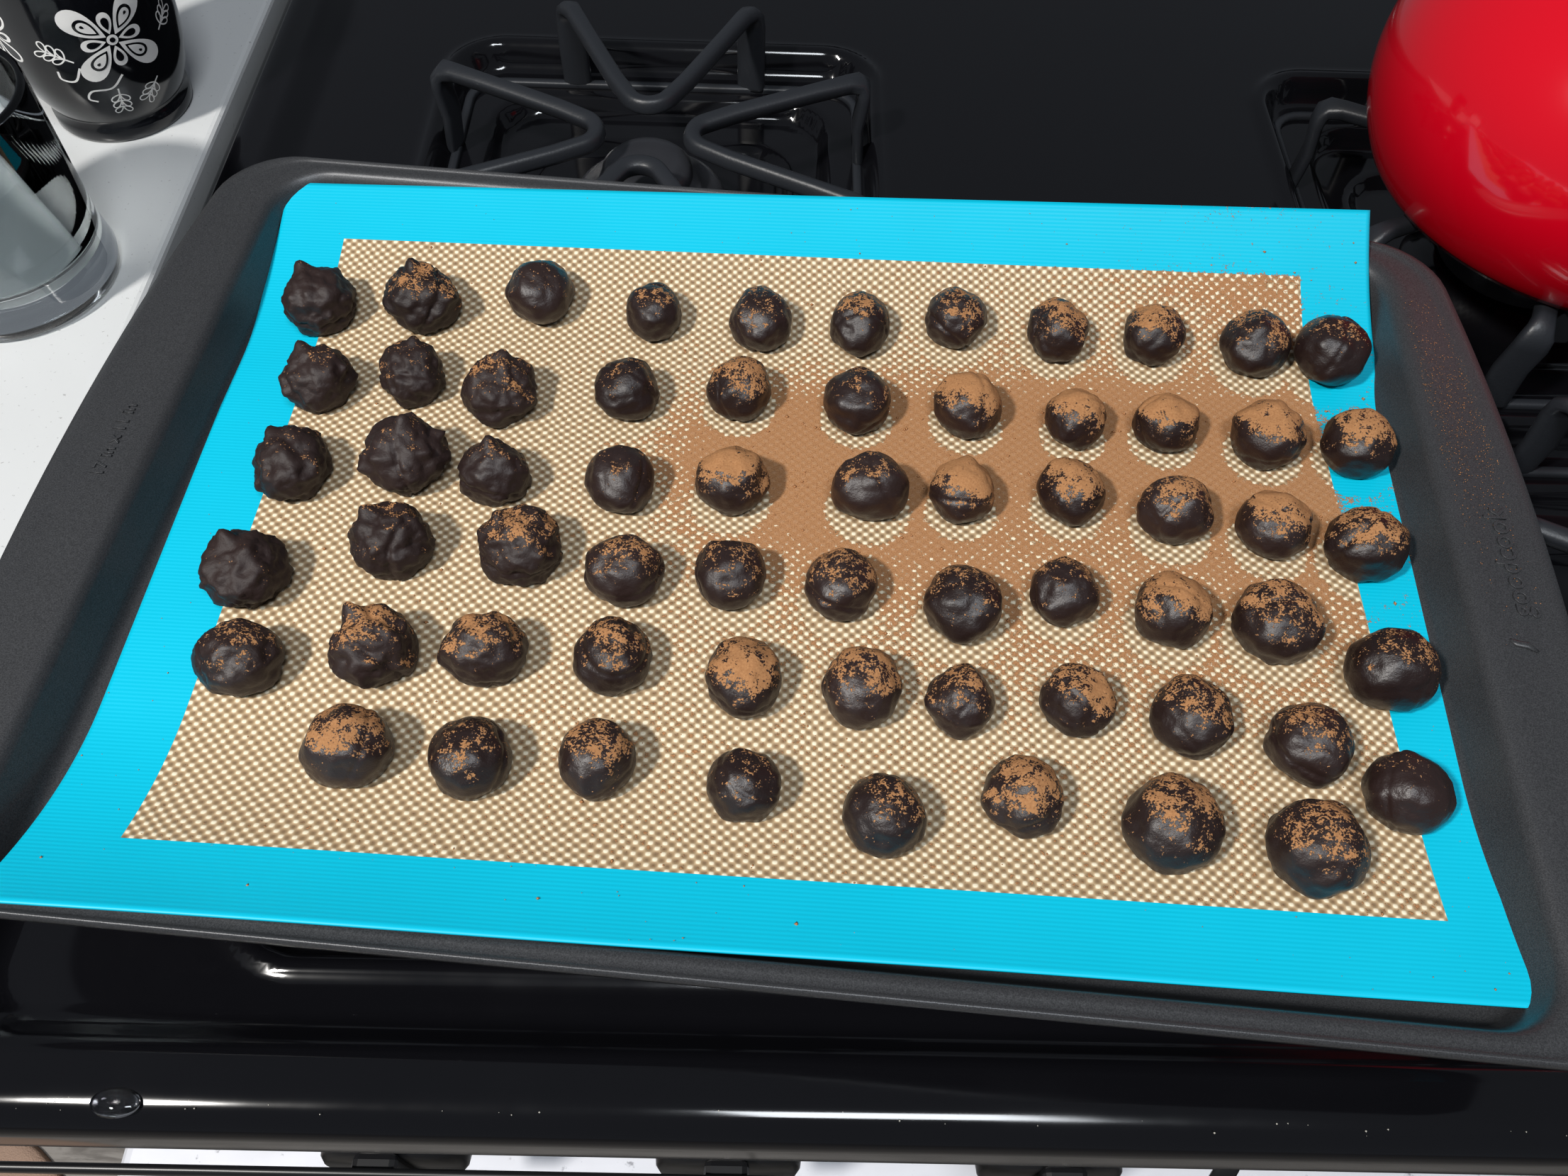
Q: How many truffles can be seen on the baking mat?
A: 63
